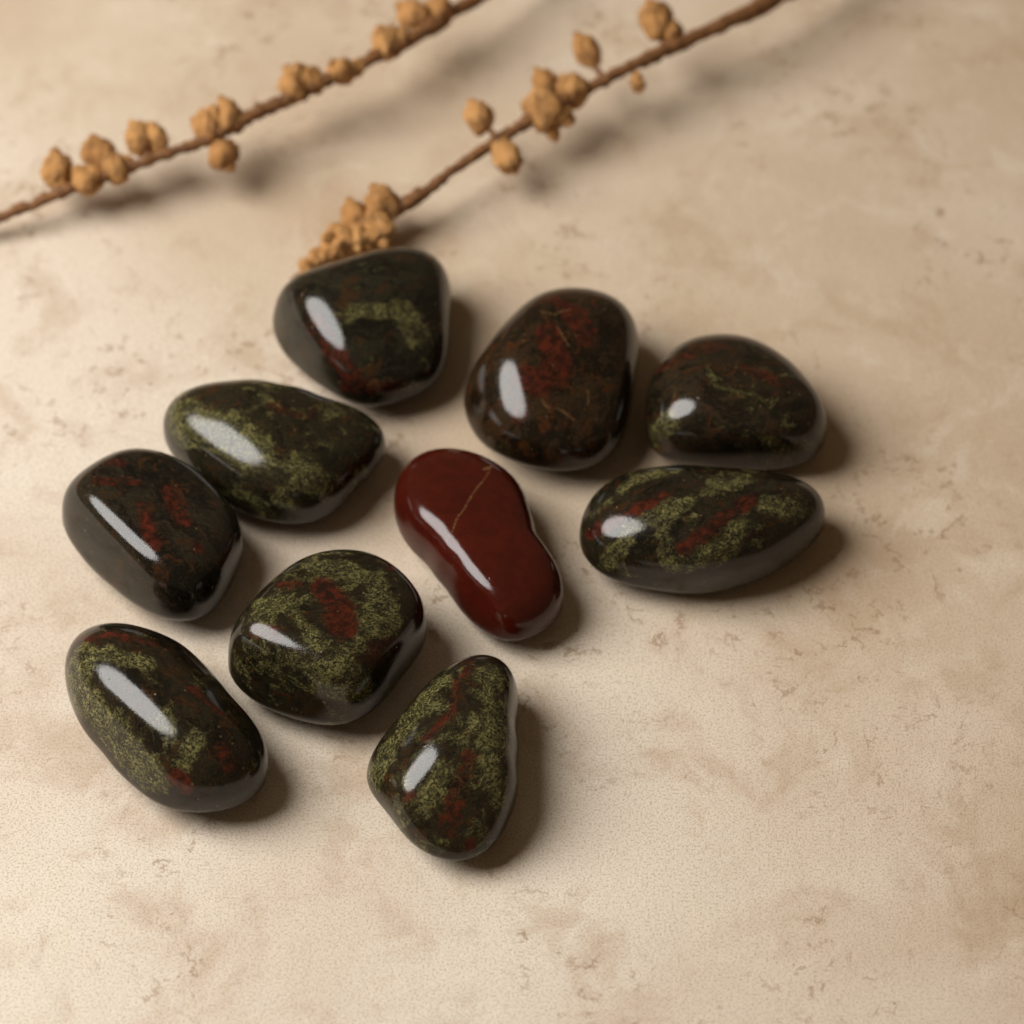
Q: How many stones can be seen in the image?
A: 10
